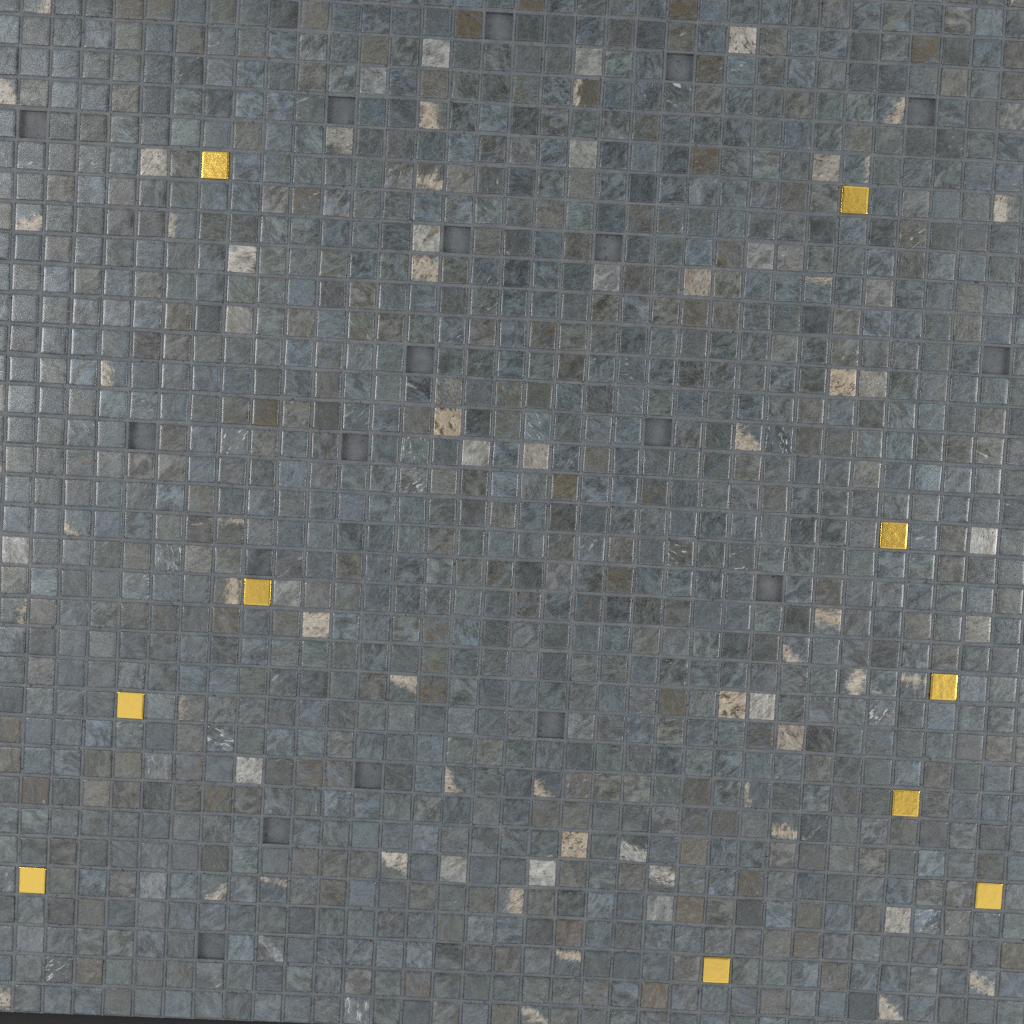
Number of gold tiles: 10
